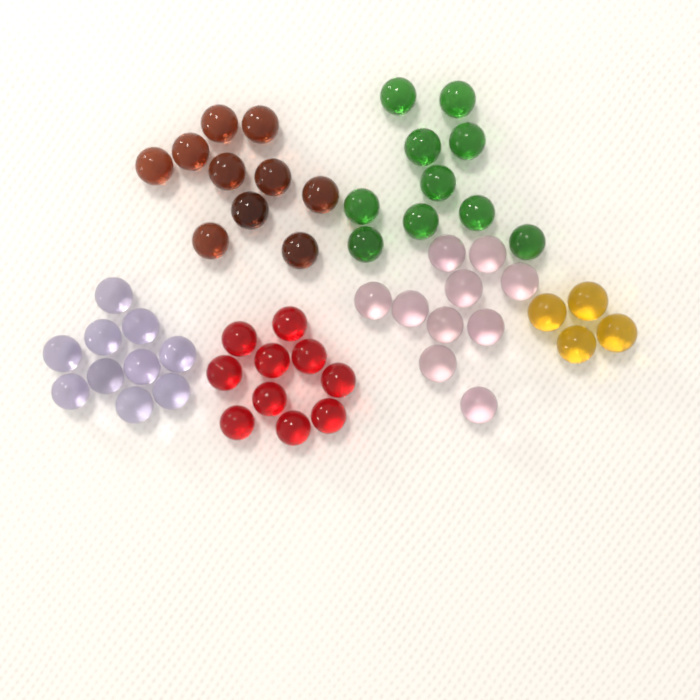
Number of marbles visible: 54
